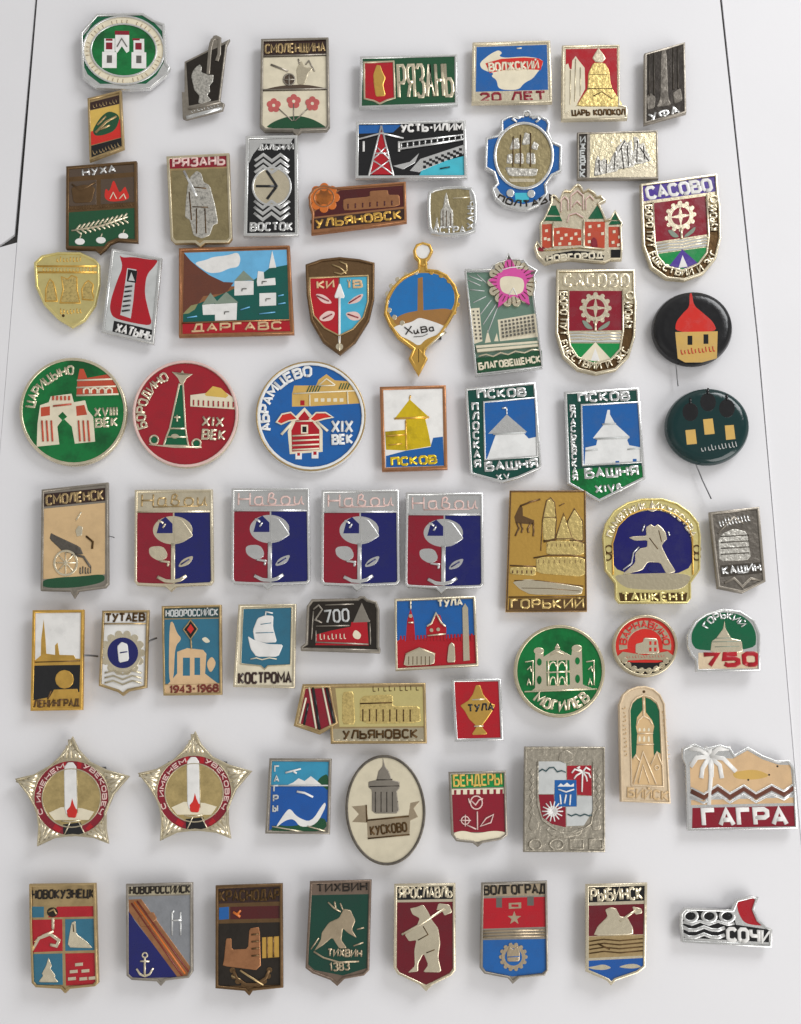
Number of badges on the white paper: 68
